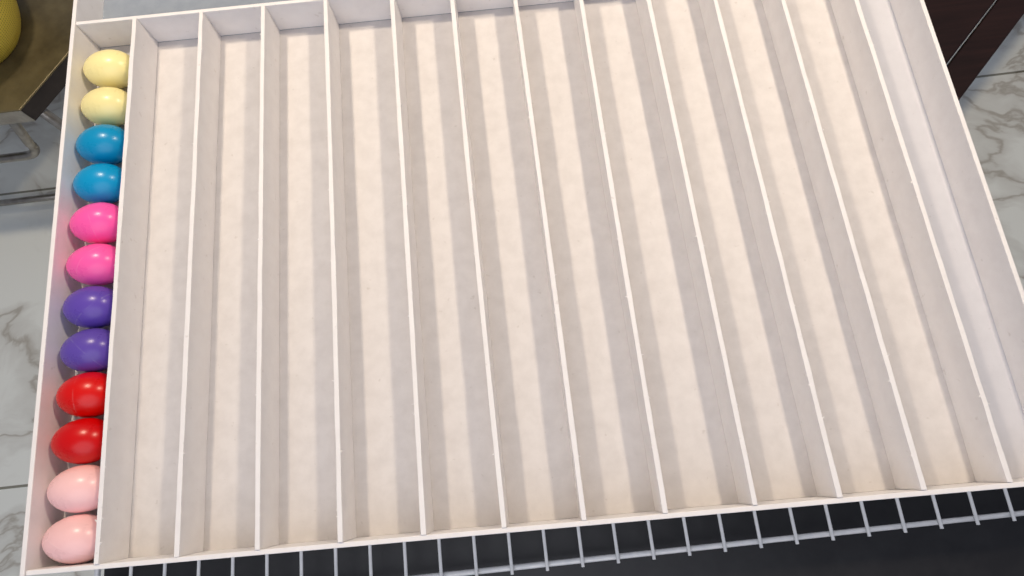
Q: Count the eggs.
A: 12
